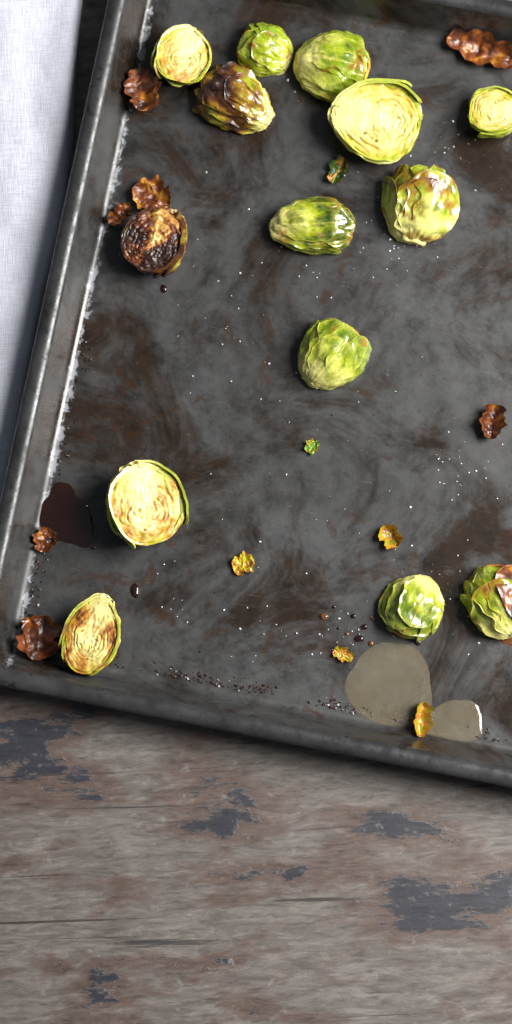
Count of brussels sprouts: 14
